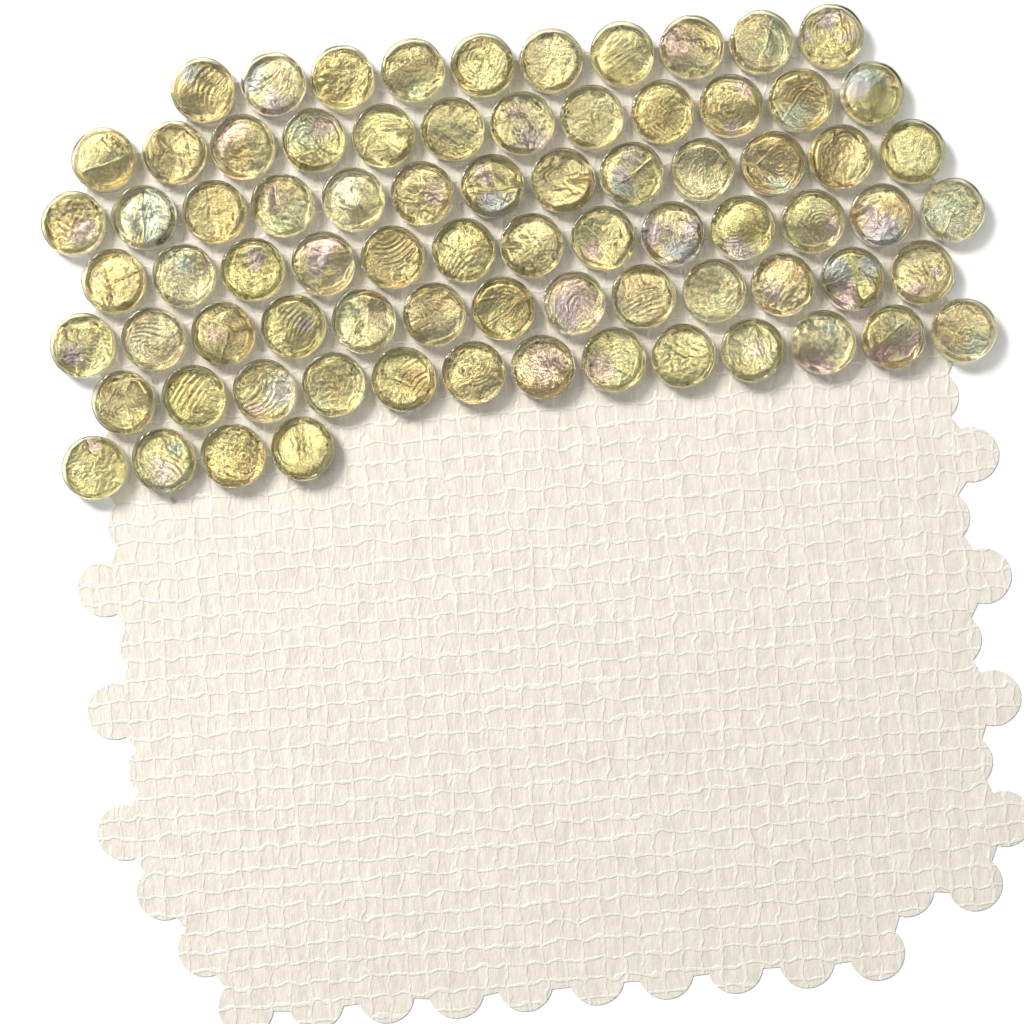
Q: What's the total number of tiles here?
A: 78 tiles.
